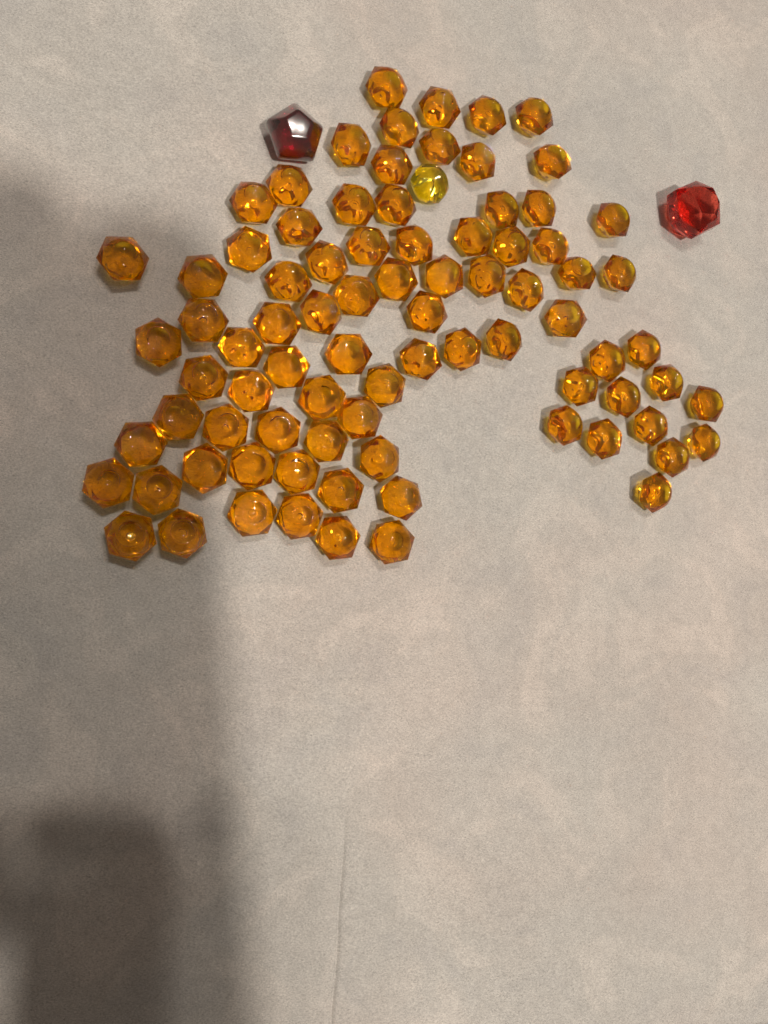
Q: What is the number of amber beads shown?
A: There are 83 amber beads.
